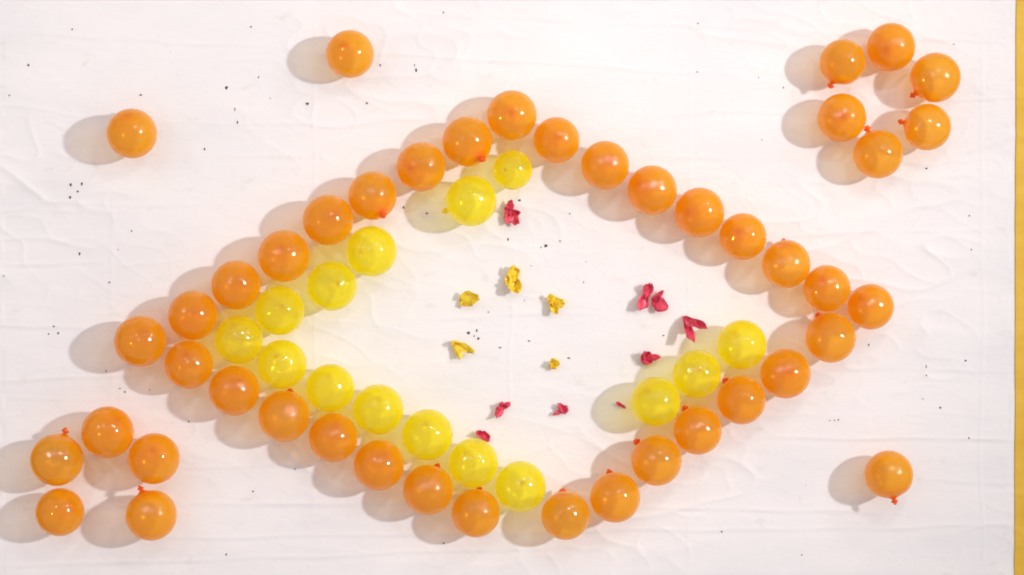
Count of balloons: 60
